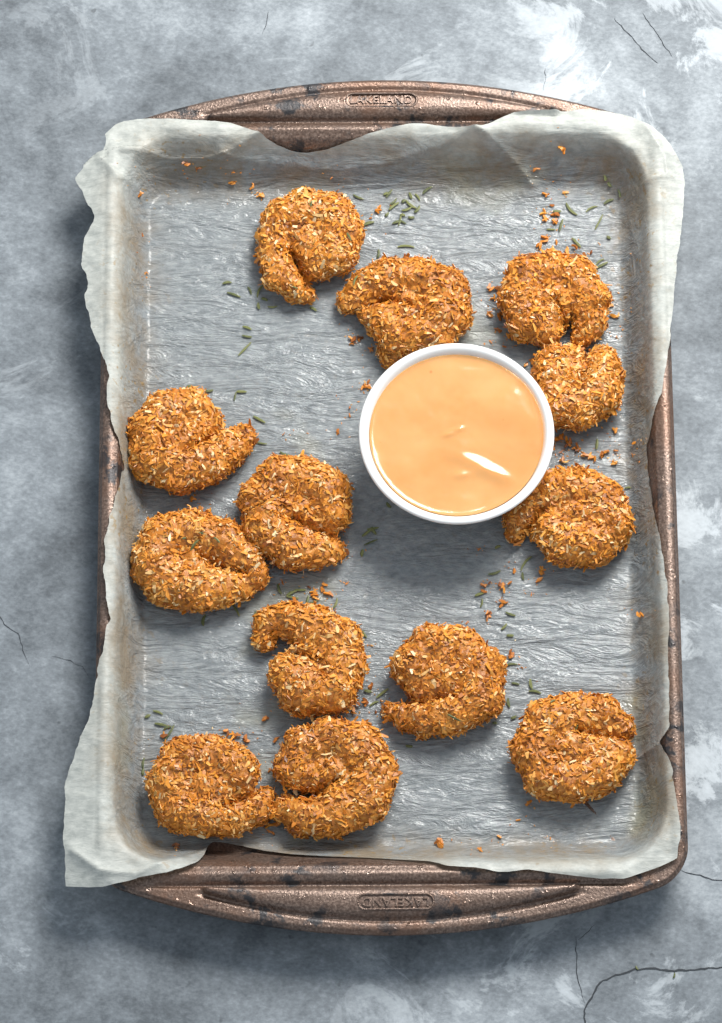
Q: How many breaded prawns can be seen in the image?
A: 13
